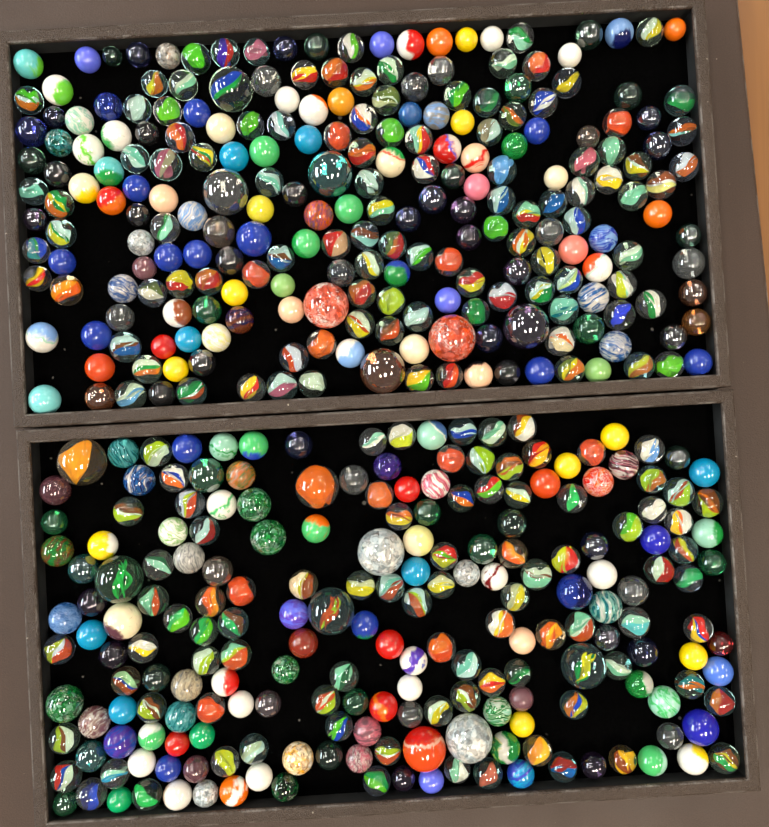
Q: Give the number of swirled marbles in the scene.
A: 95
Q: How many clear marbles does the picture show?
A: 200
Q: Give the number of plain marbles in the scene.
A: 73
